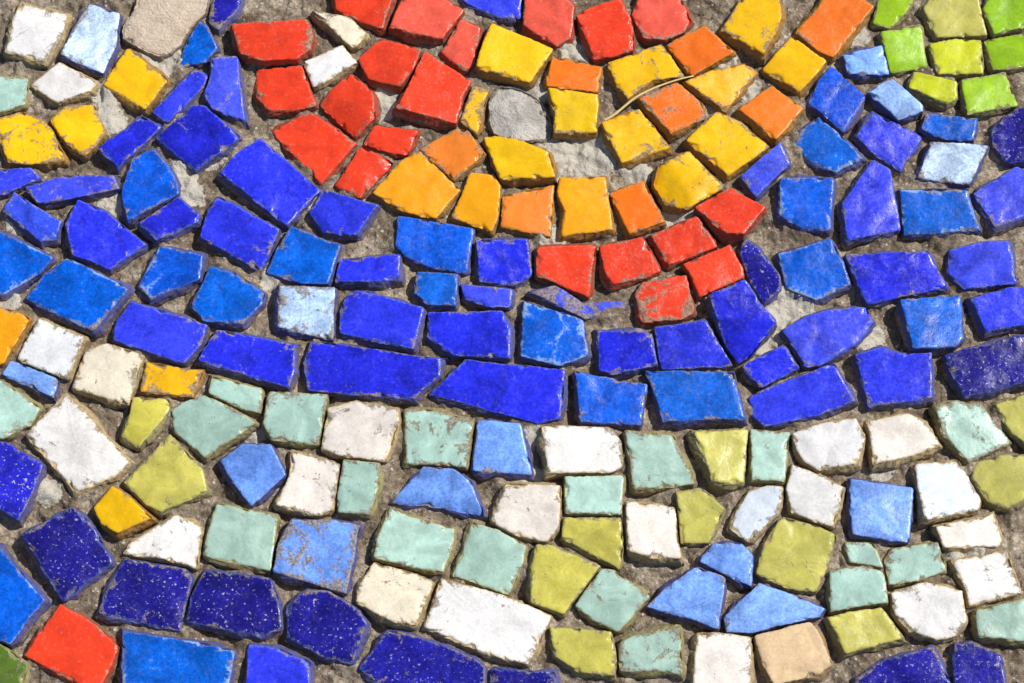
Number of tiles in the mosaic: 200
